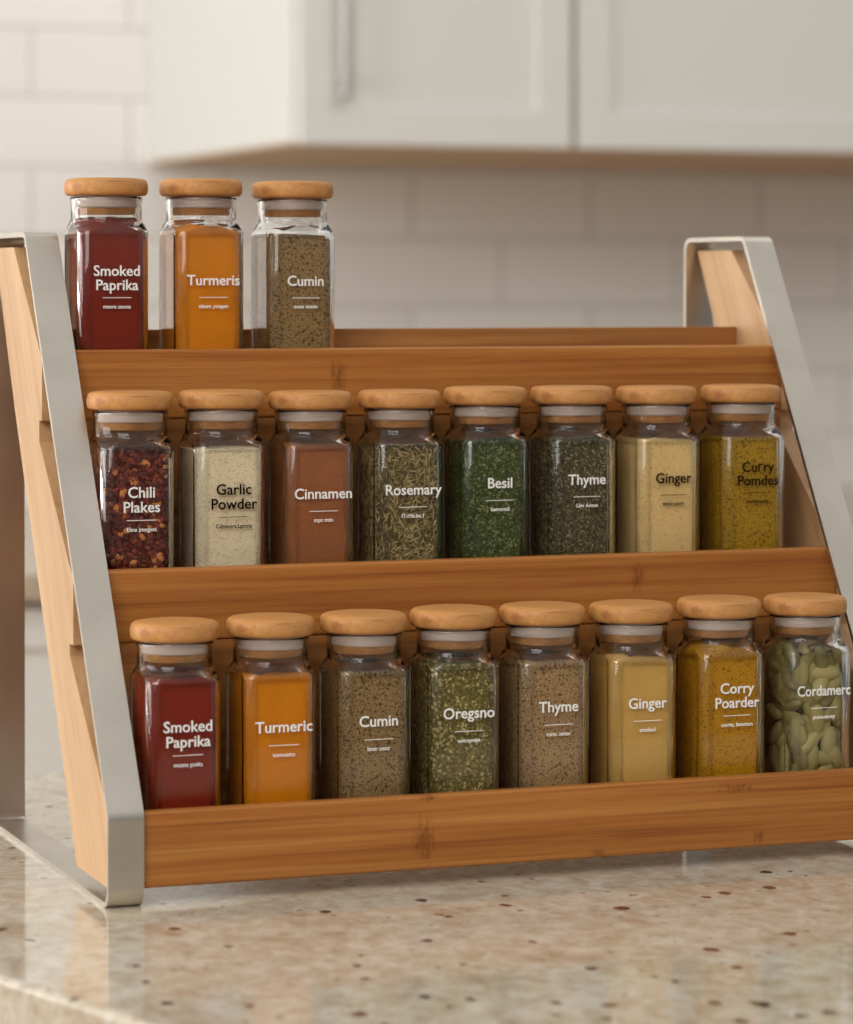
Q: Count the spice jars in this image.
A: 19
